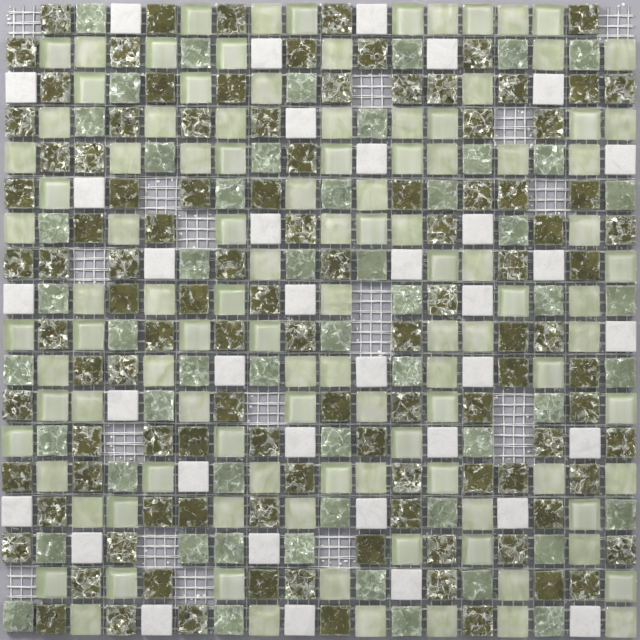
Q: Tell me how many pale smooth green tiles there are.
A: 108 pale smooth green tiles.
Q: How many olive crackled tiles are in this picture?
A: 108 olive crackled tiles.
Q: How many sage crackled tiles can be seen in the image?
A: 54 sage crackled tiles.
